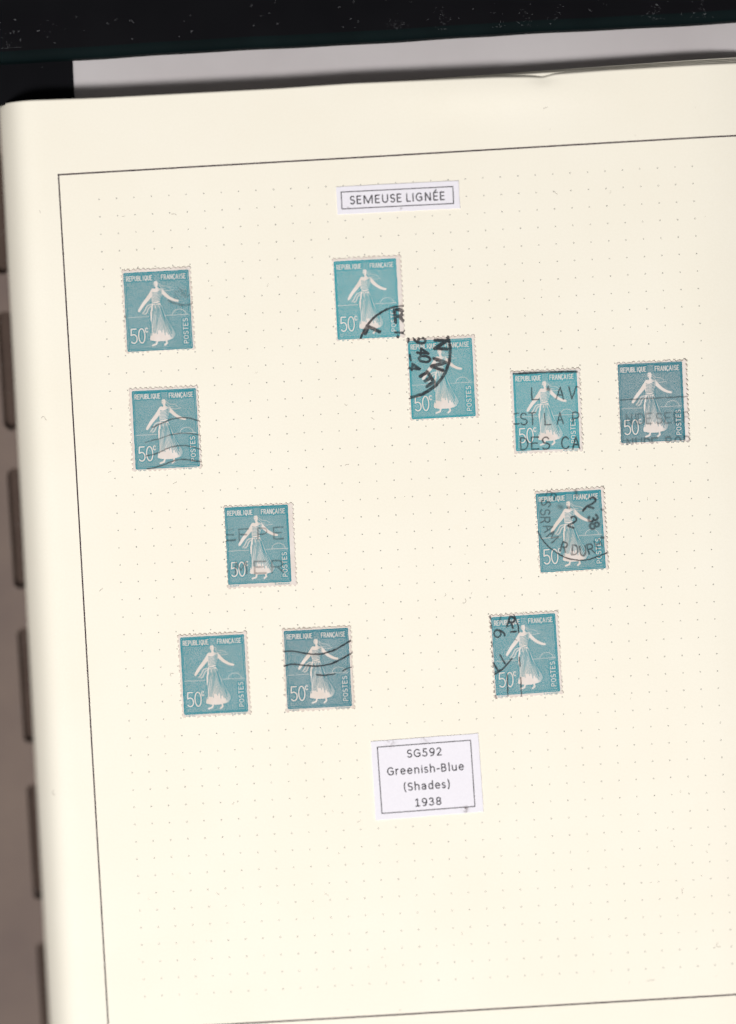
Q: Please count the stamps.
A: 11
